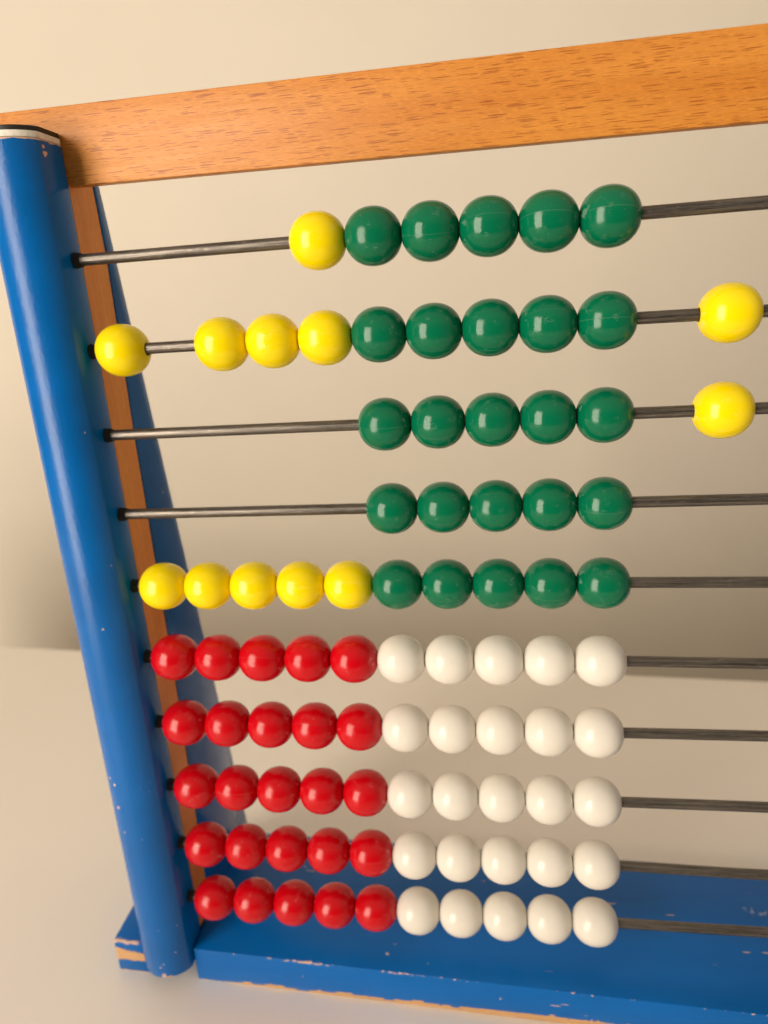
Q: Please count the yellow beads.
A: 12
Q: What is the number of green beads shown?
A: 25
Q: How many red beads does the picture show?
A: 25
